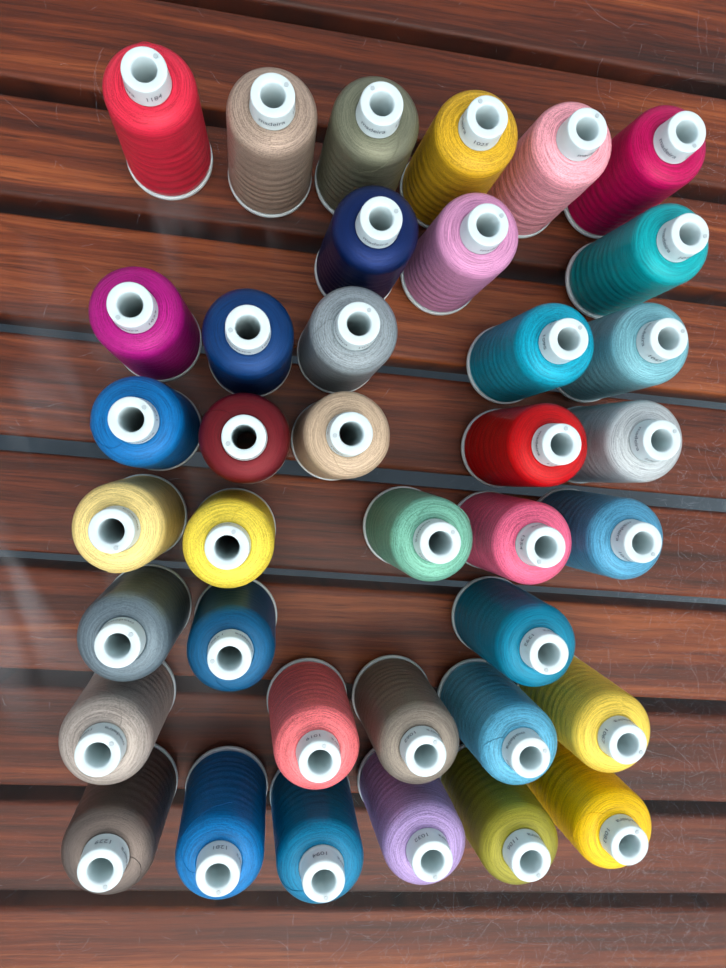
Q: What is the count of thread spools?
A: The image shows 38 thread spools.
